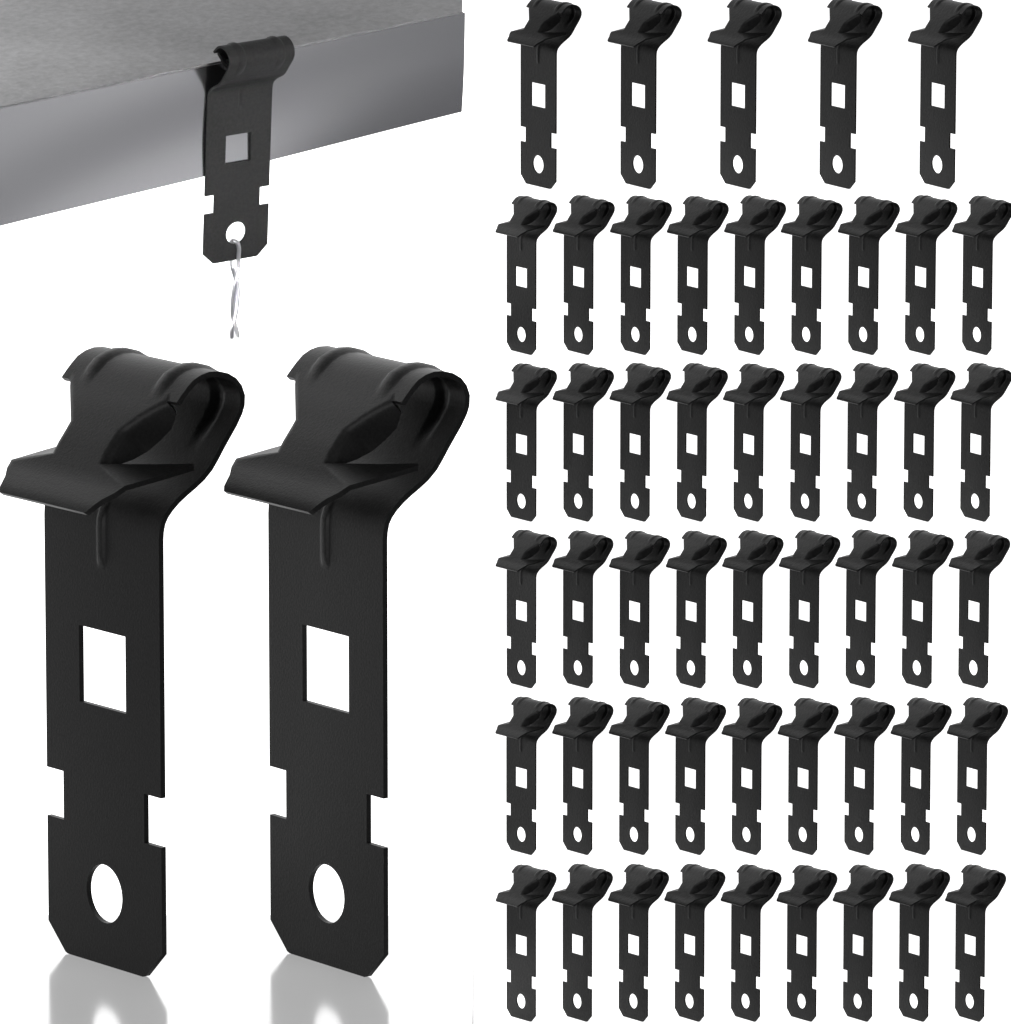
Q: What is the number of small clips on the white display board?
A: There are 50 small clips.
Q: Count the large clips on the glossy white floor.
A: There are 2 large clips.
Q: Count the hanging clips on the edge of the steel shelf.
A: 1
